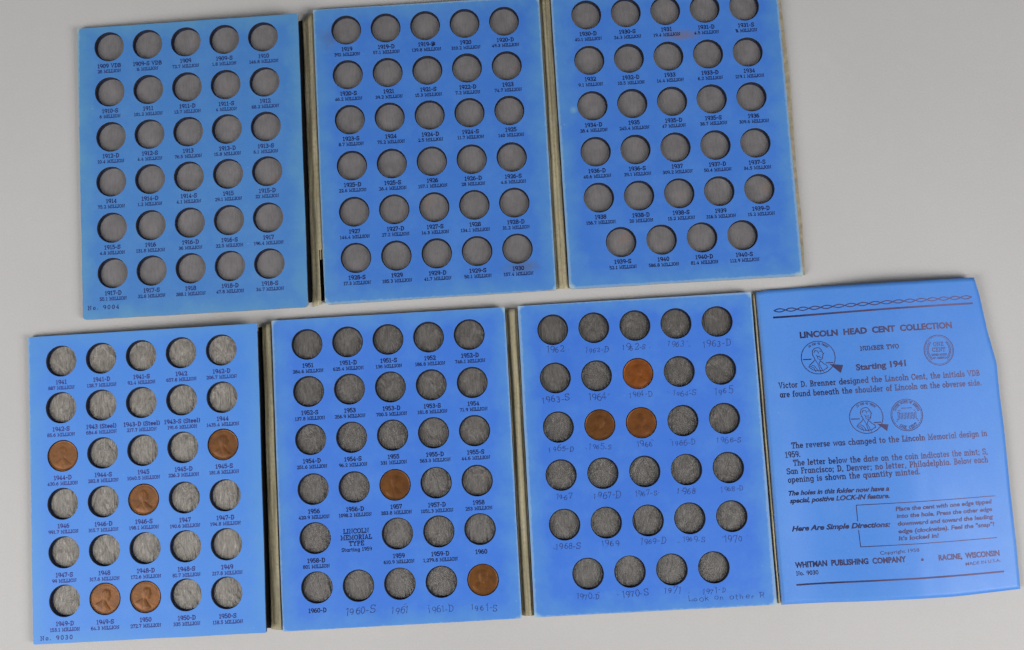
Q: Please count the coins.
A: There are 10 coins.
